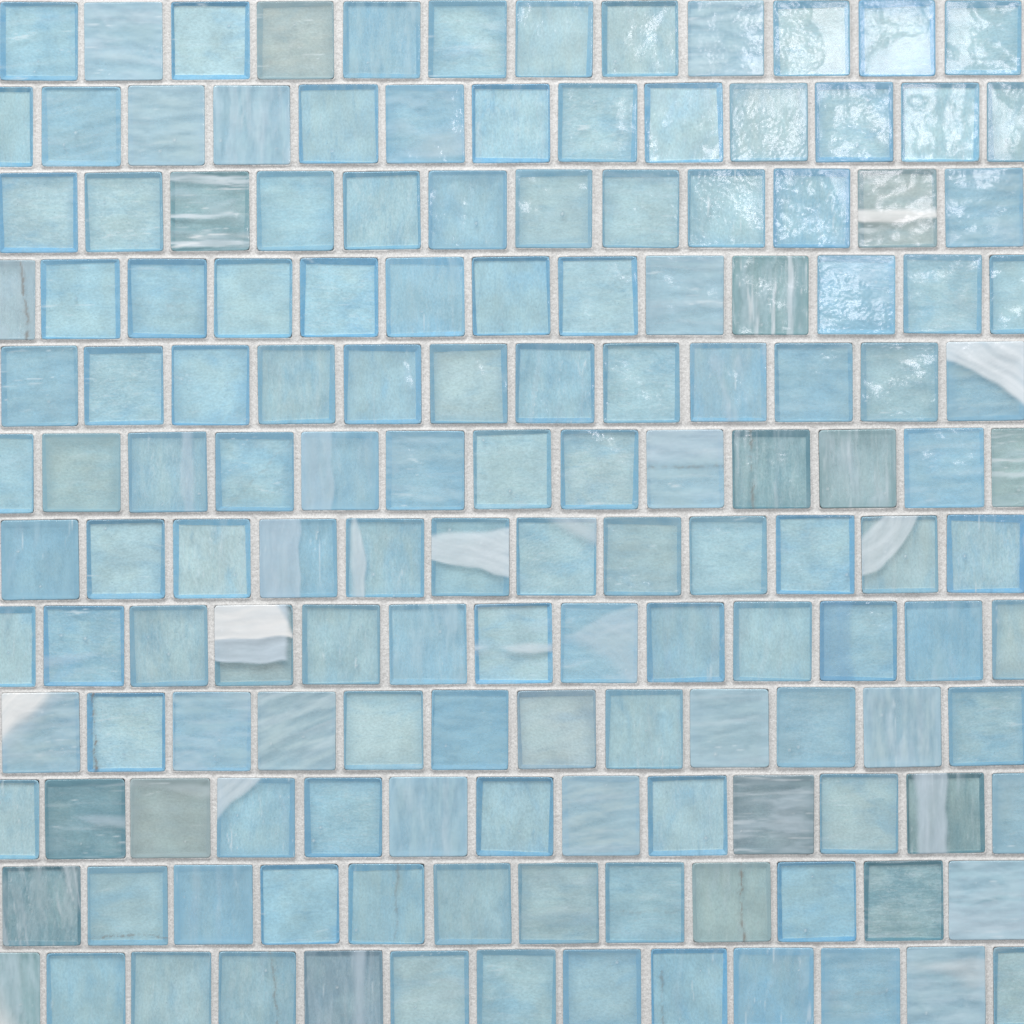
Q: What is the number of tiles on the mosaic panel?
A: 150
